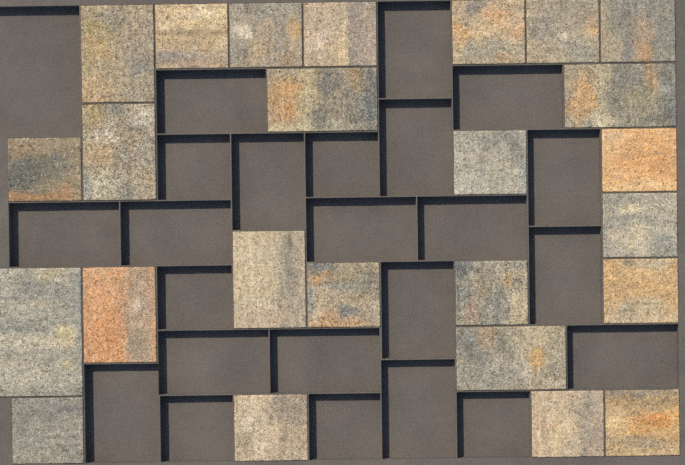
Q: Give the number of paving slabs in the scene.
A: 25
